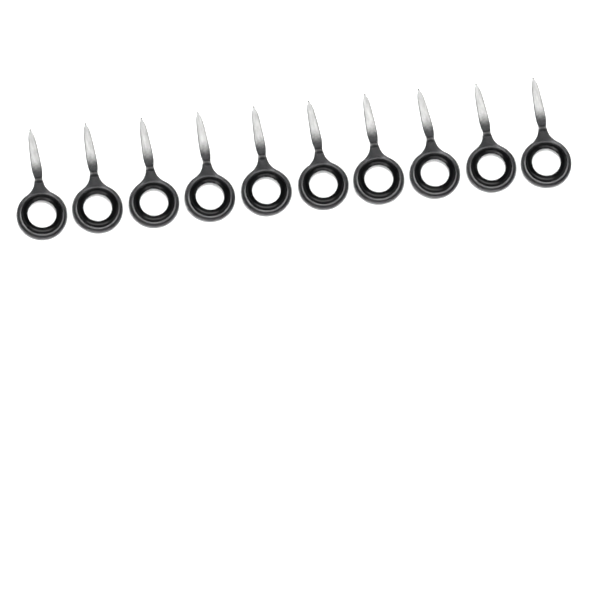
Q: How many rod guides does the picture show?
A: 10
